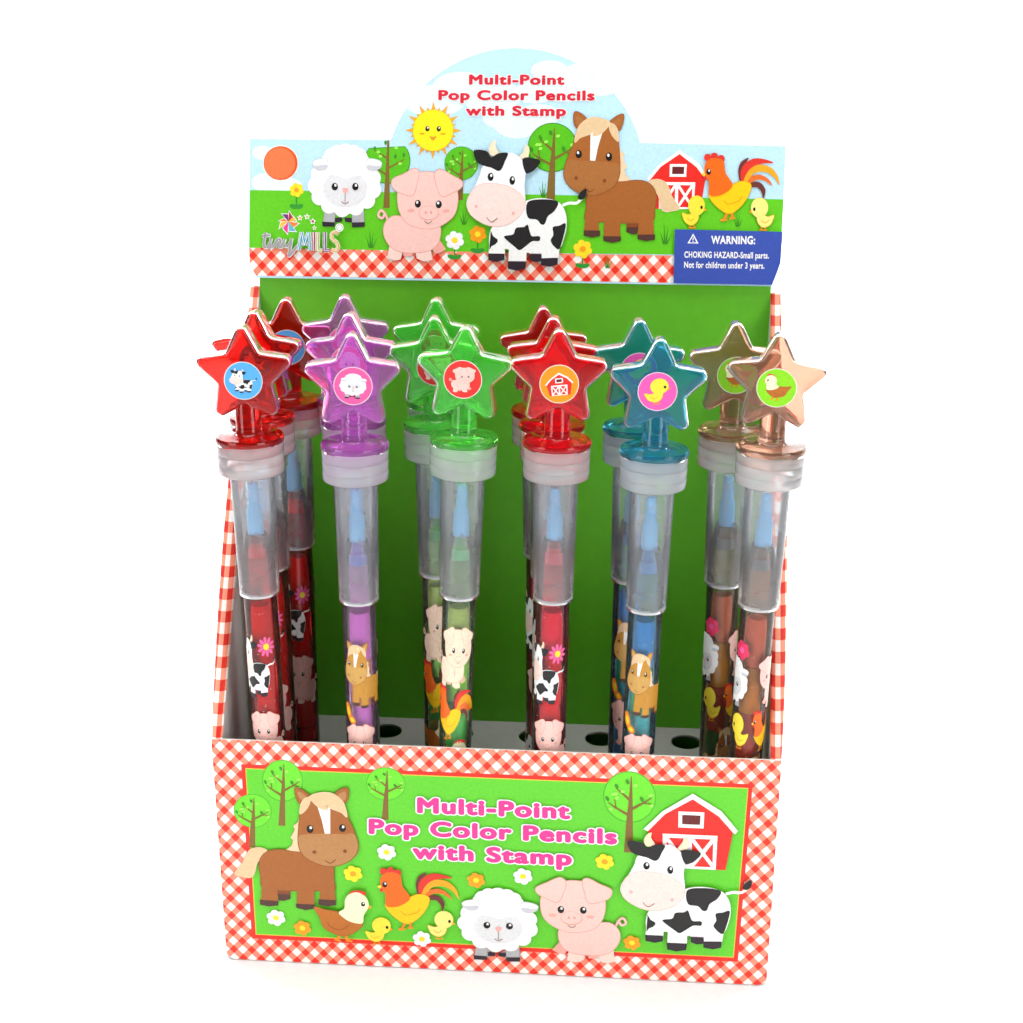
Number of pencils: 16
